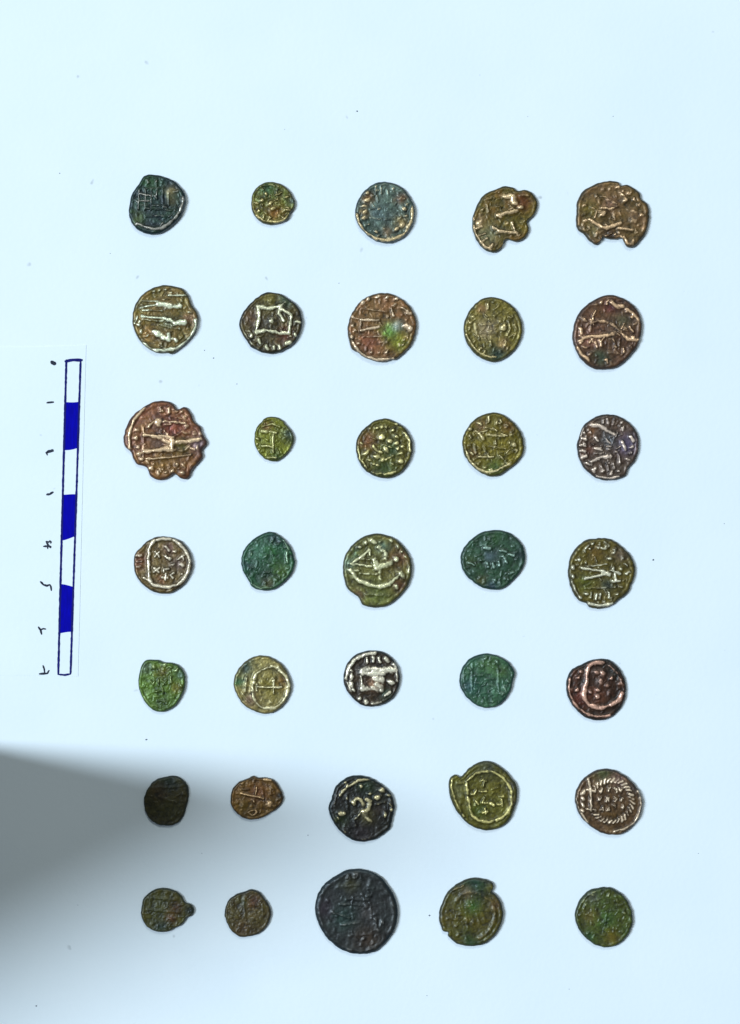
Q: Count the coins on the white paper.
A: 35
